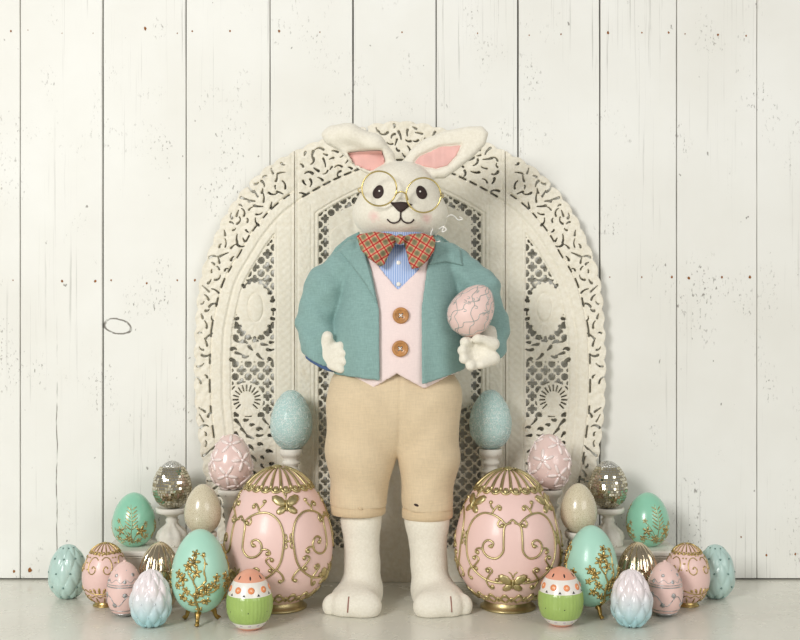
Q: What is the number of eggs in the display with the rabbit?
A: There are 27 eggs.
